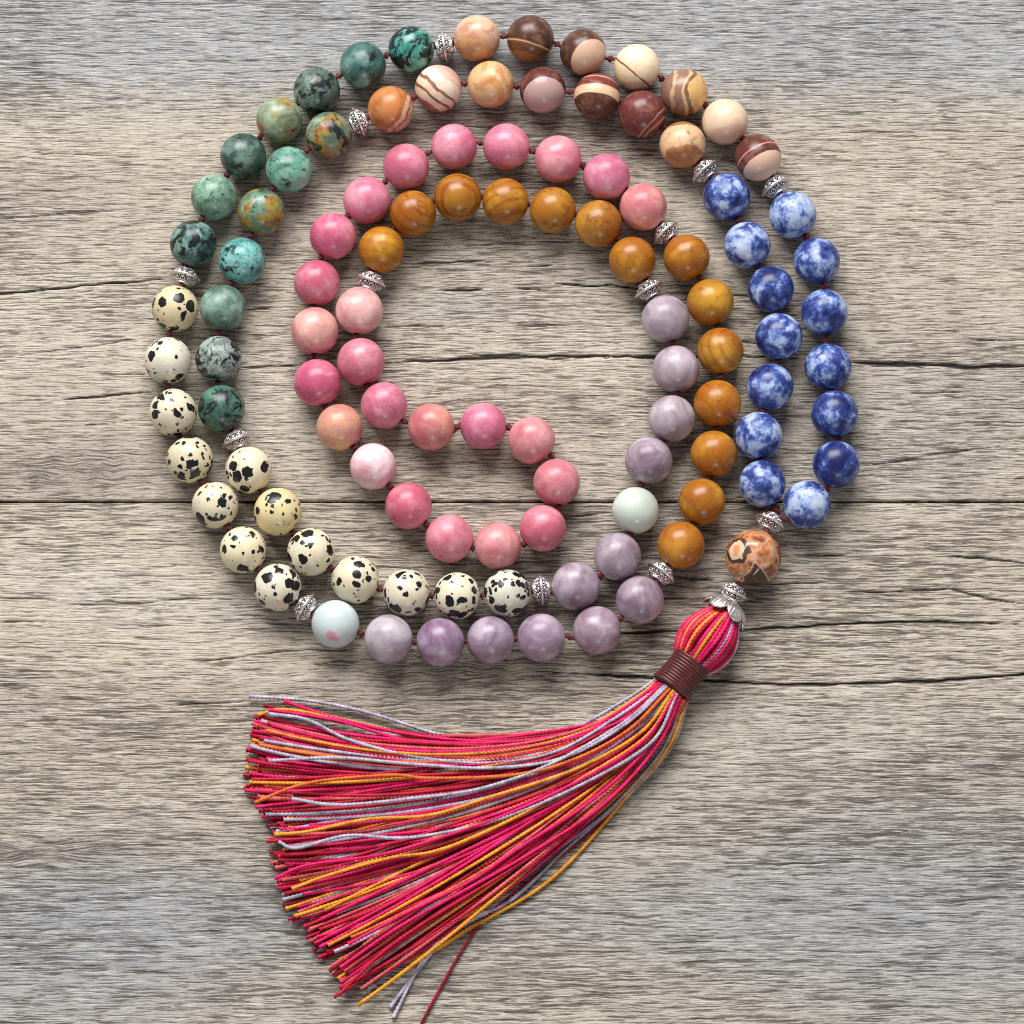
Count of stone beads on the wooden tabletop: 109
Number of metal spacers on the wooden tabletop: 14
